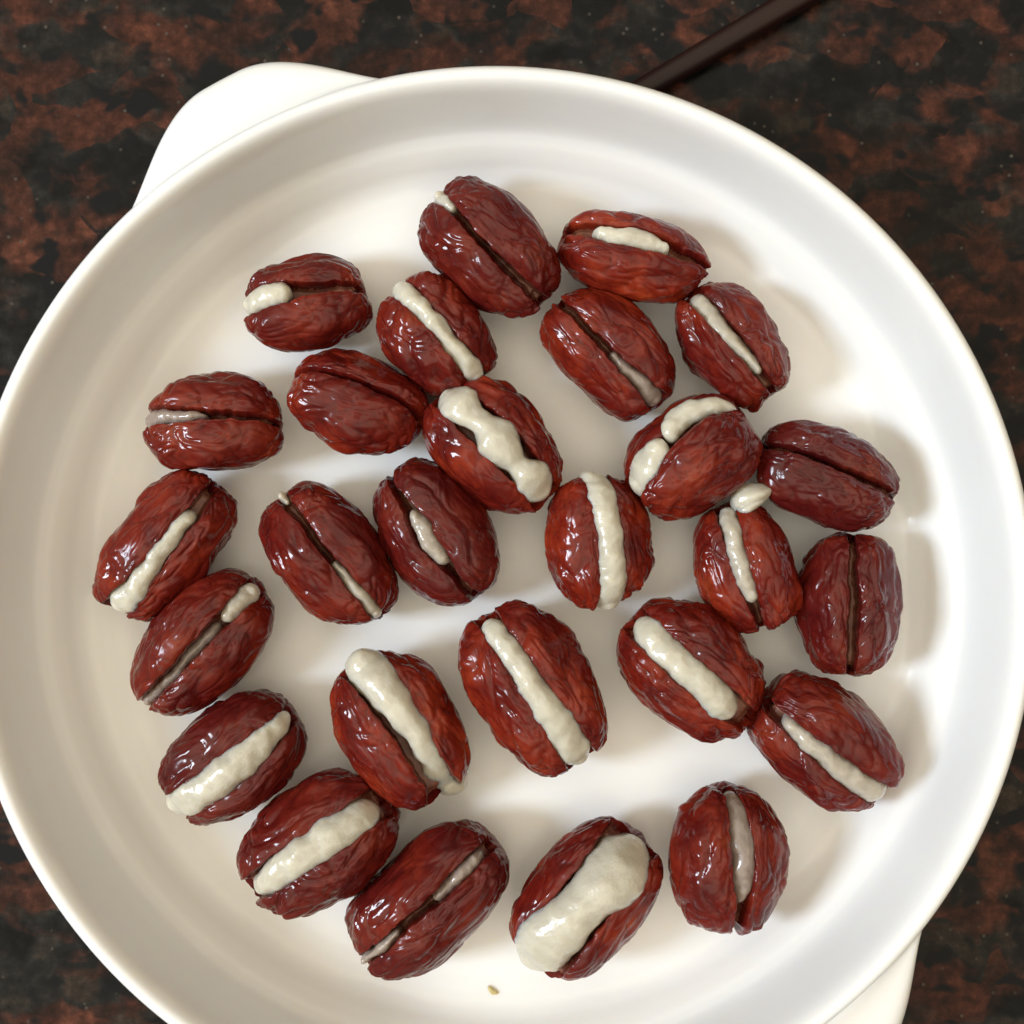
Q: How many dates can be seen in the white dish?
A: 27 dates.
